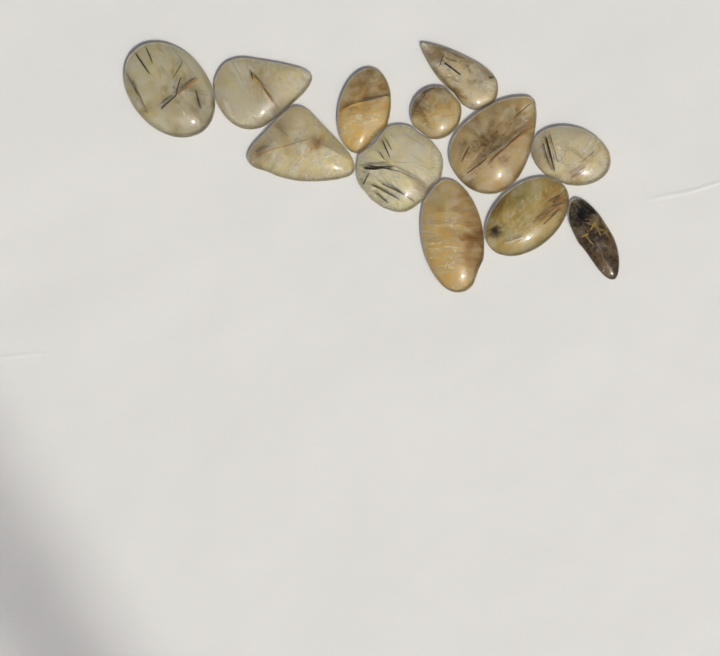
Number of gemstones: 12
